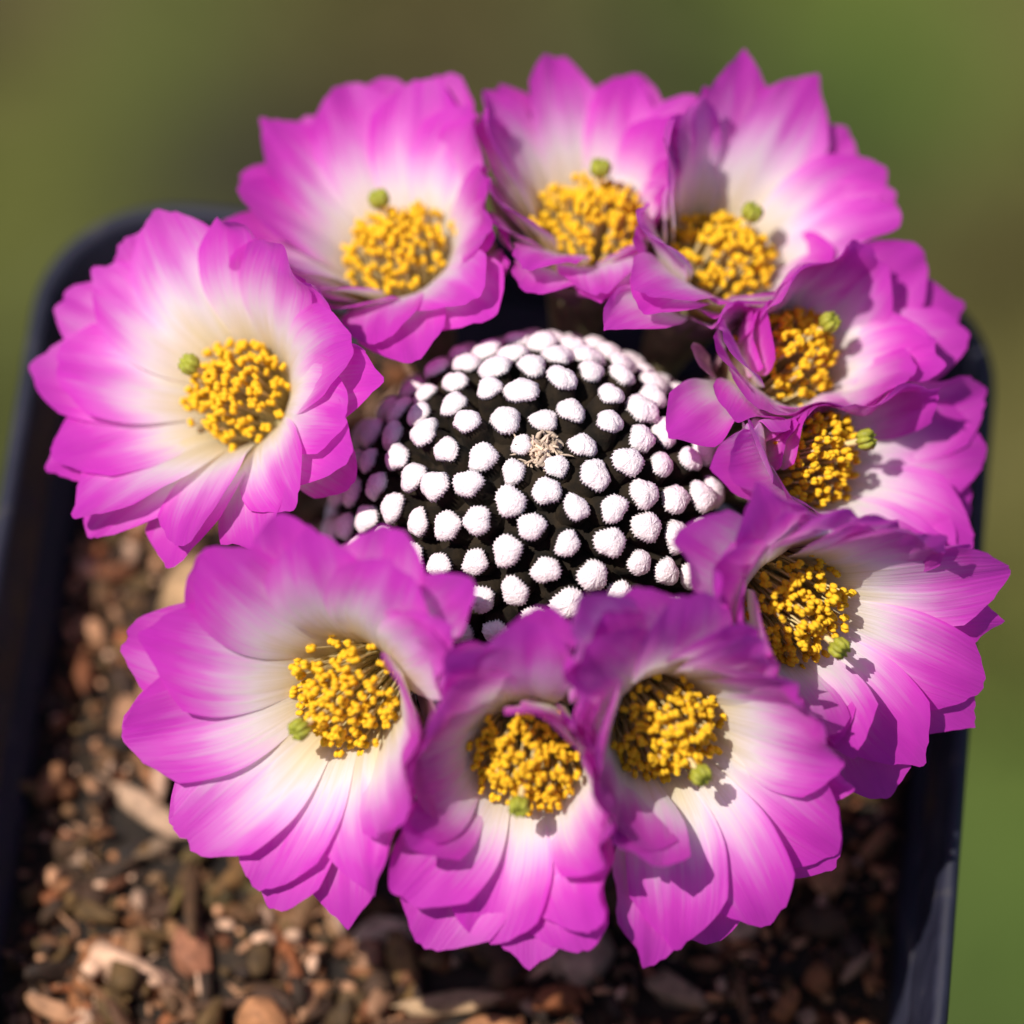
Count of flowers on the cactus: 10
